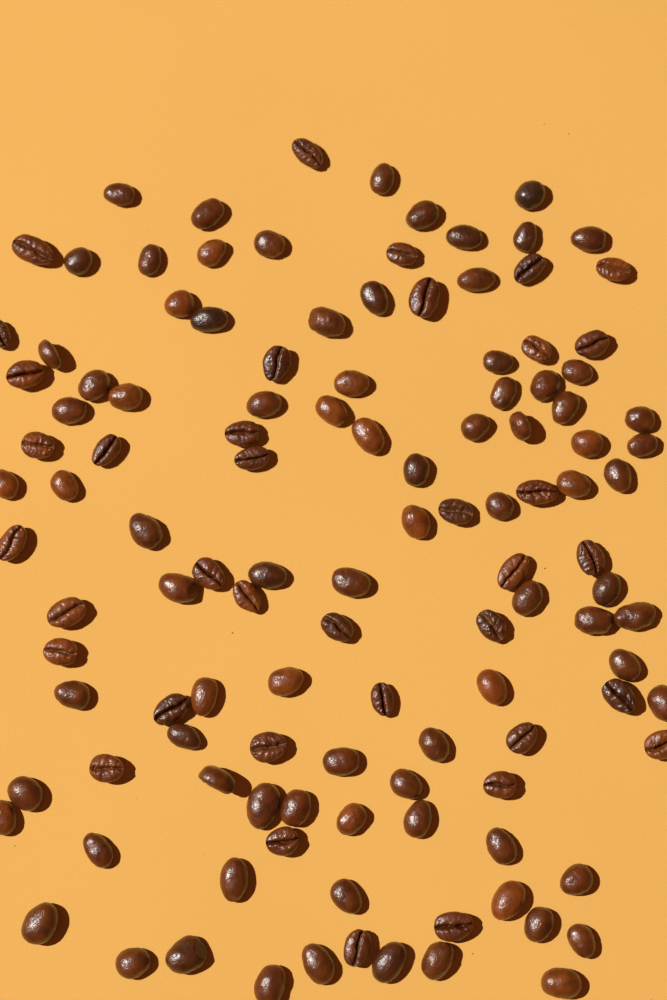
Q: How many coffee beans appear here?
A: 120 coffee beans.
